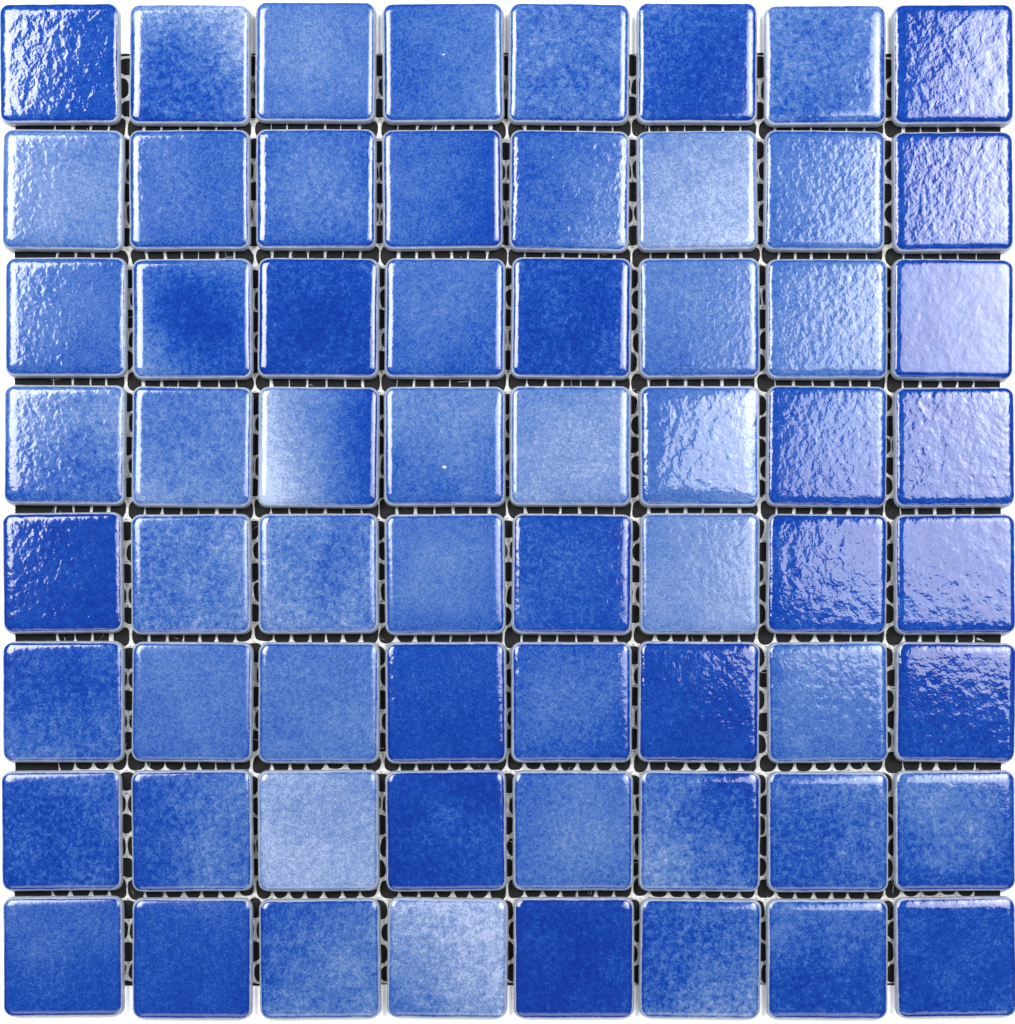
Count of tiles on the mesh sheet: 64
